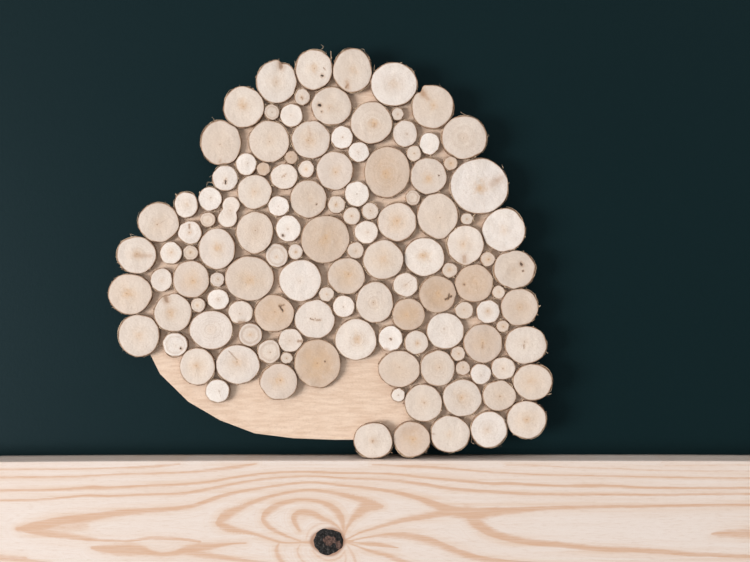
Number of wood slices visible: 126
